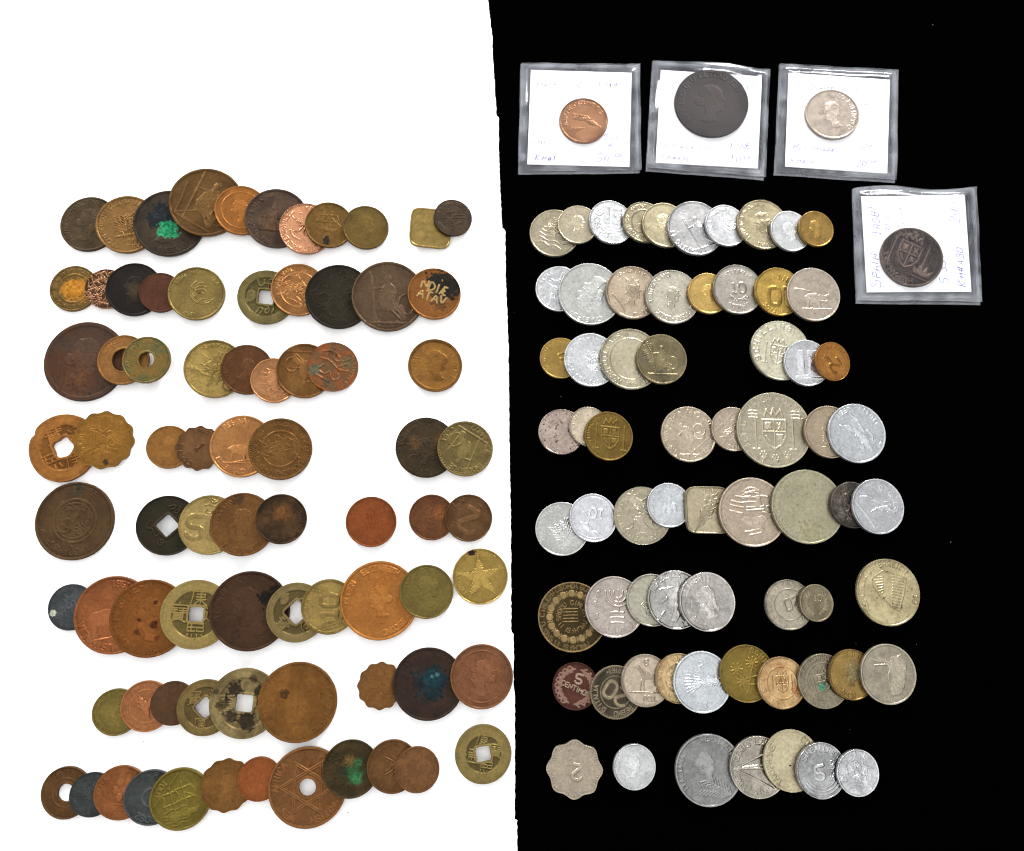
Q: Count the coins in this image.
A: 148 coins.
